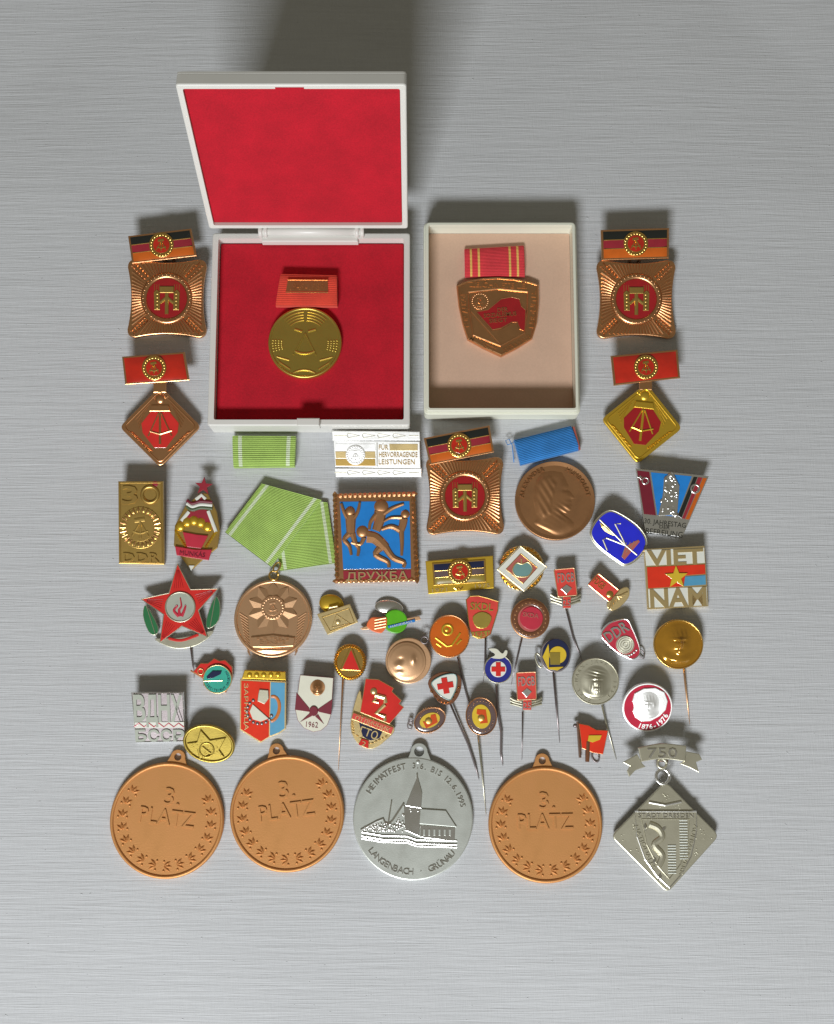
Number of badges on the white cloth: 23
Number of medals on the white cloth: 14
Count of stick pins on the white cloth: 13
